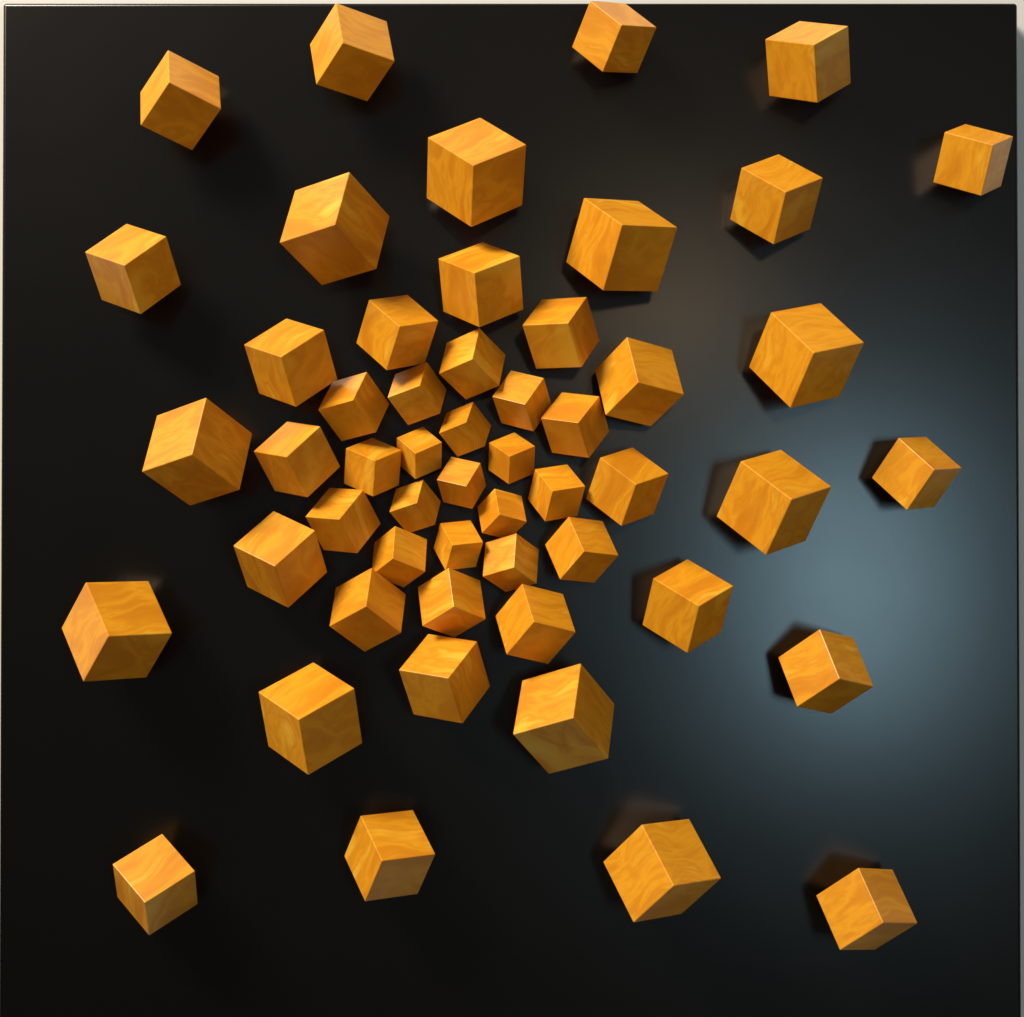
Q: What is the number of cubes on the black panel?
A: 53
